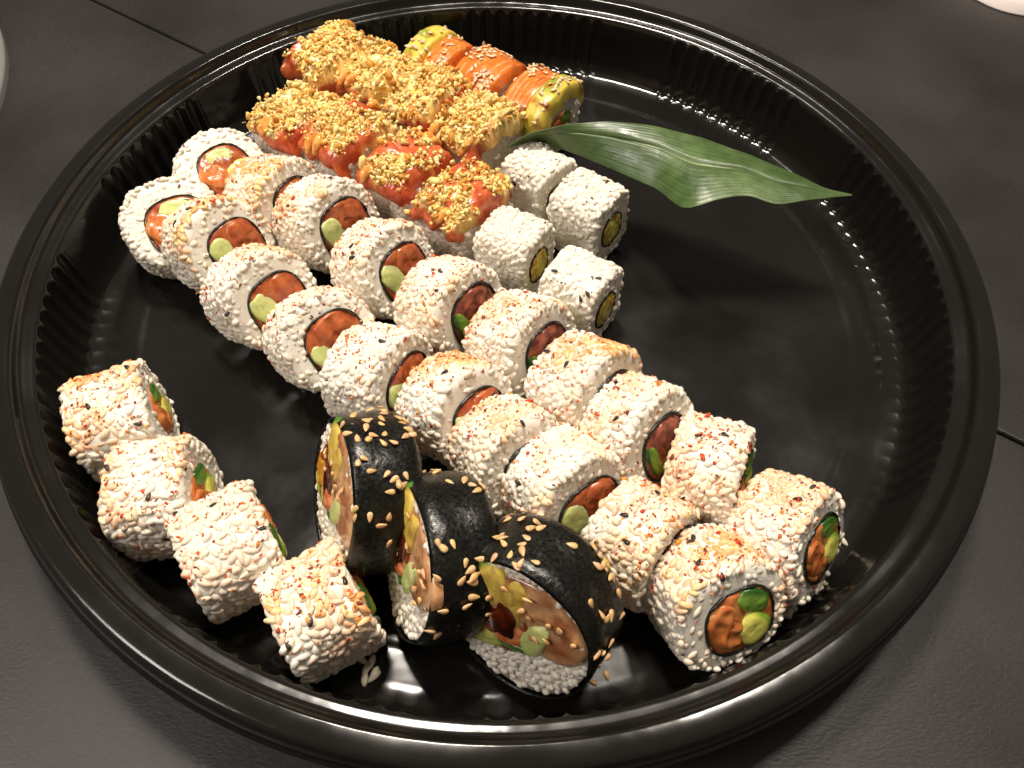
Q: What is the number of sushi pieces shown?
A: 42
